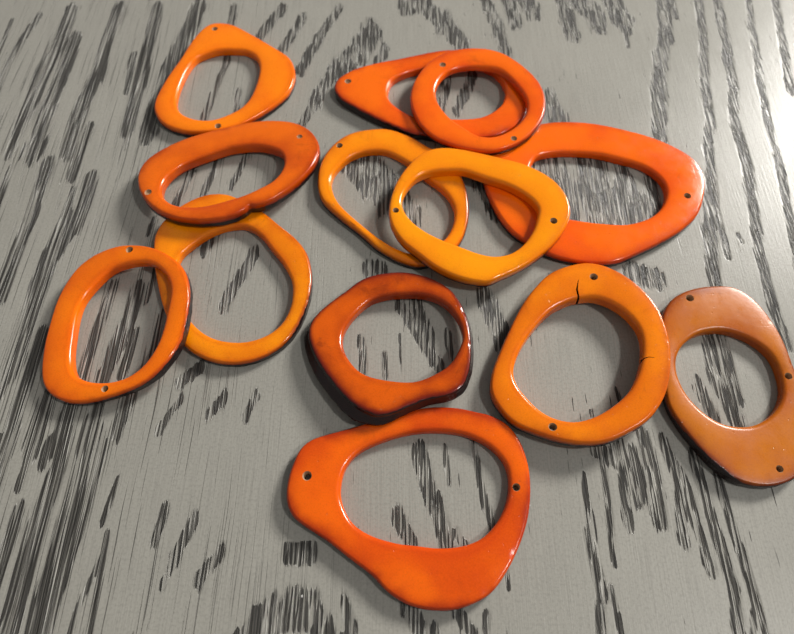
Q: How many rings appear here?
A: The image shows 13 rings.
